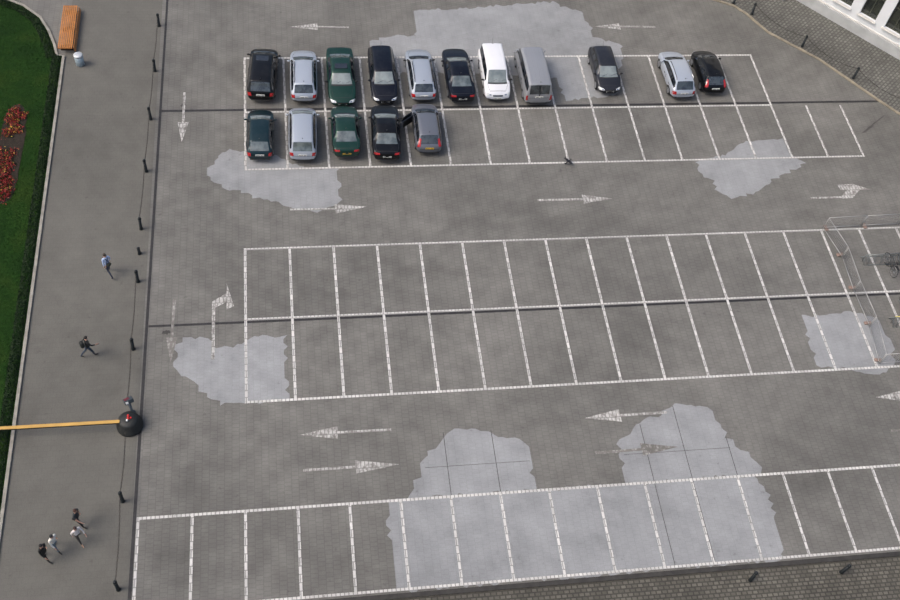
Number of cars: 16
